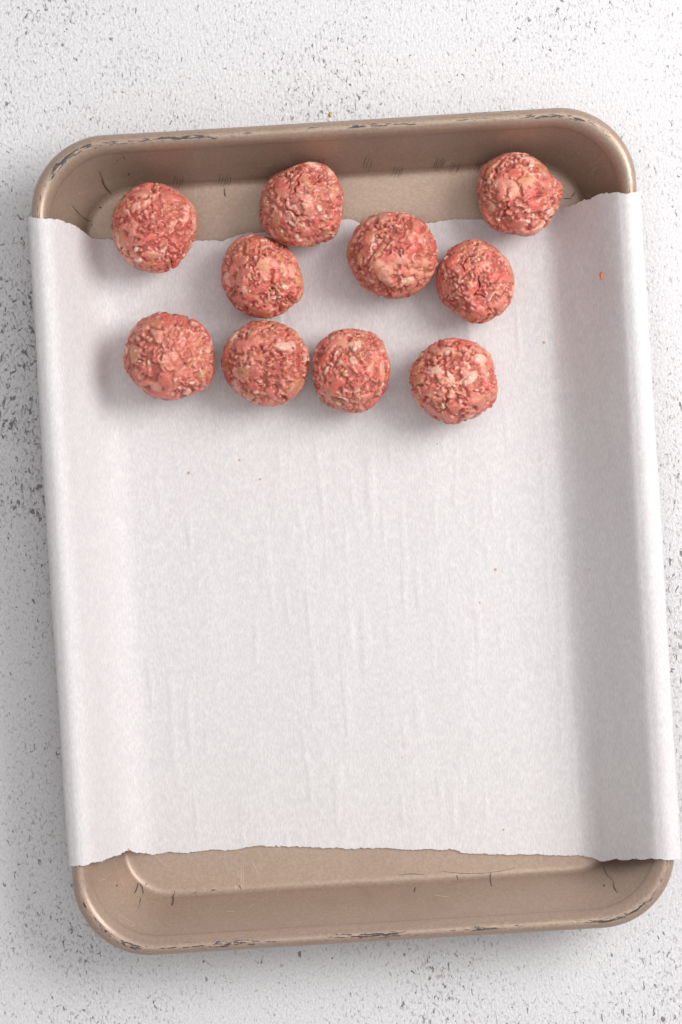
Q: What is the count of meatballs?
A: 10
